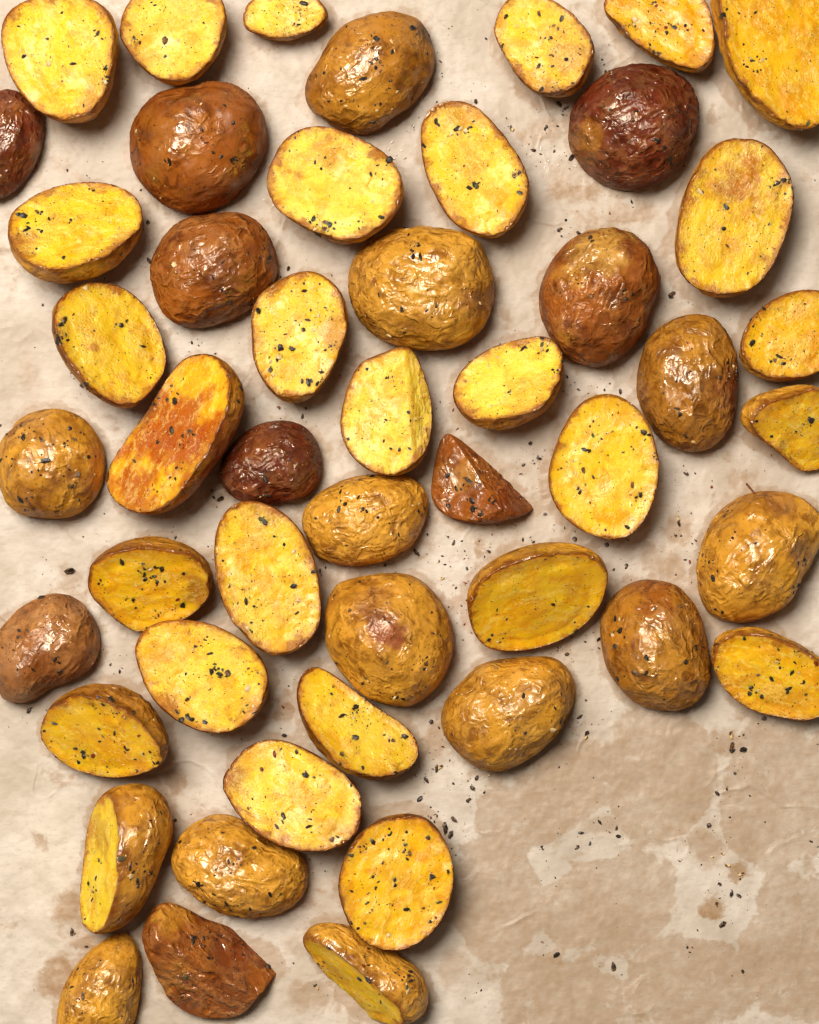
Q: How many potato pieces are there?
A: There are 49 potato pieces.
